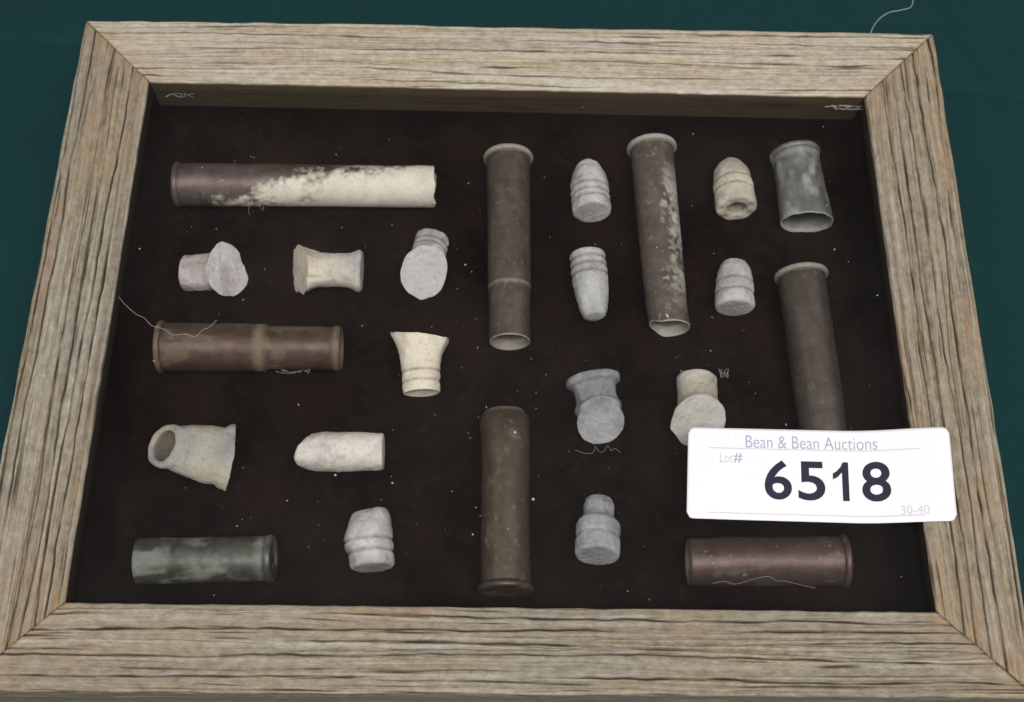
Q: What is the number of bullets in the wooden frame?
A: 14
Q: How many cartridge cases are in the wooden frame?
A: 9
